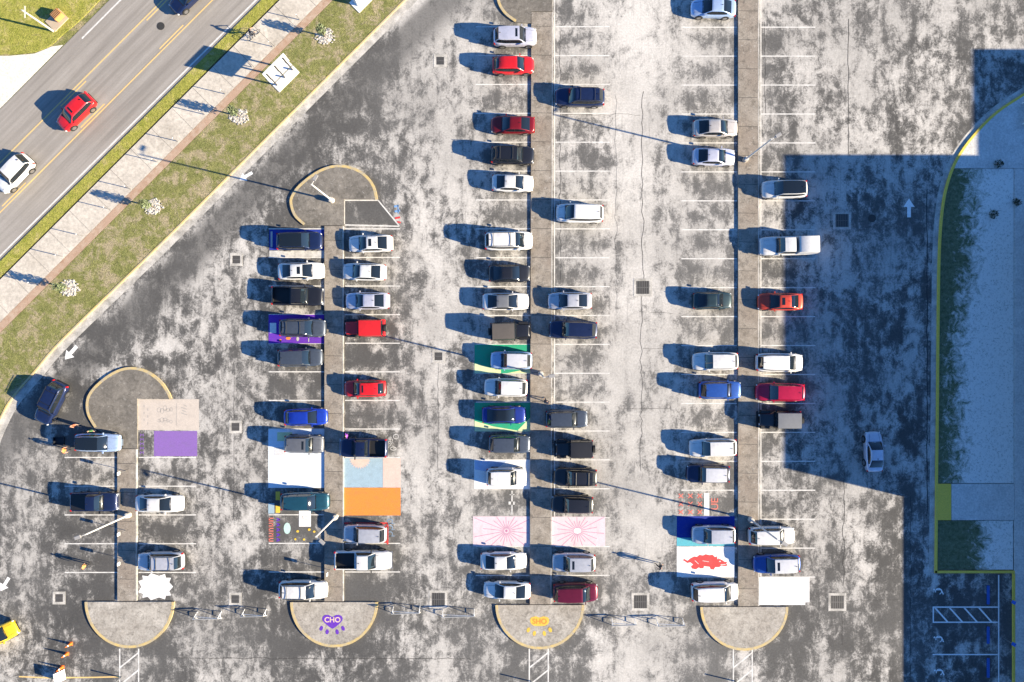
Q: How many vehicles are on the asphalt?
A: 71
